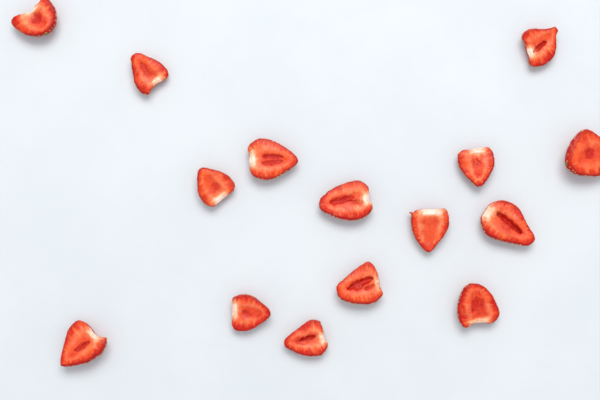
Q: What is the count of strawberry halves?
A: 15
